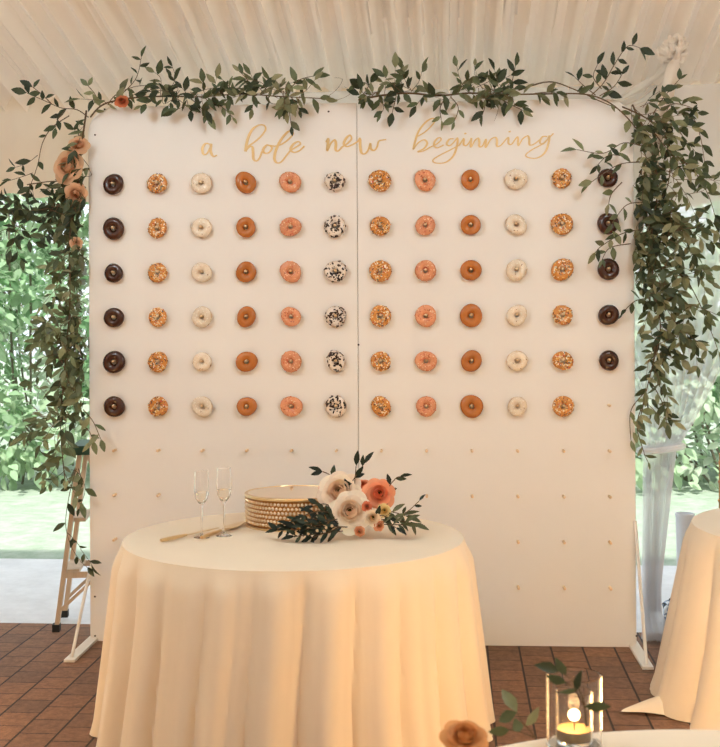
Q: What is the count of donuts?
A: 71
